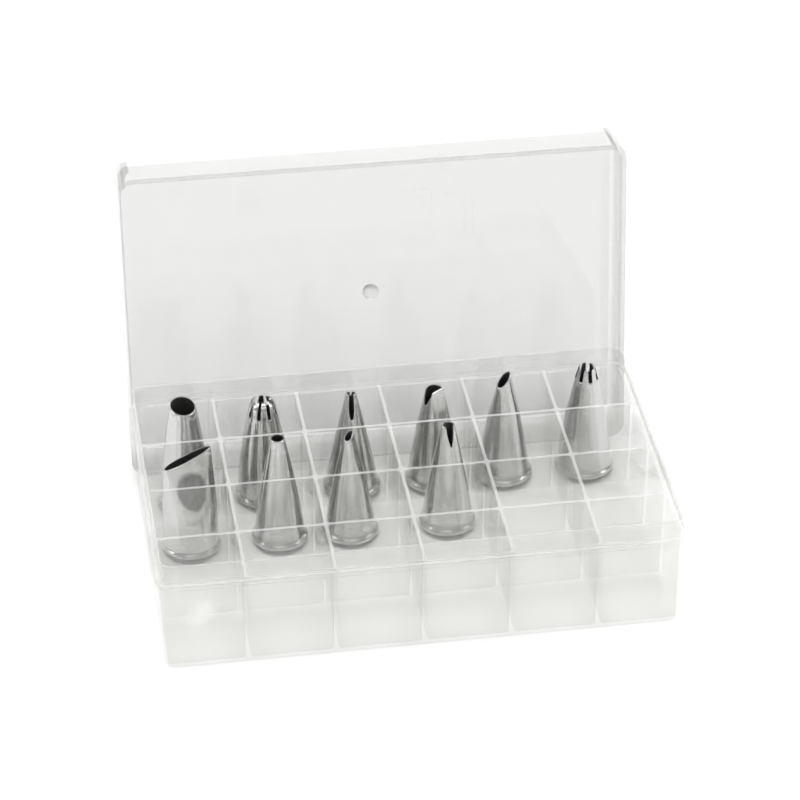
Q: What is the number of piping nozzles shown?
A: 10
